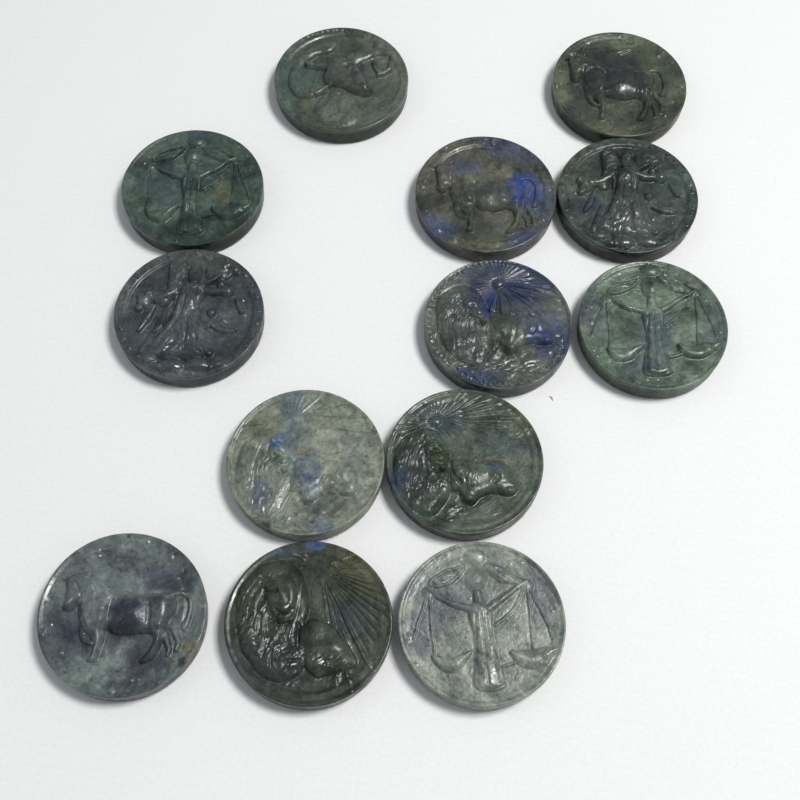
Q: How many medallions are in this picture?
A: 13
